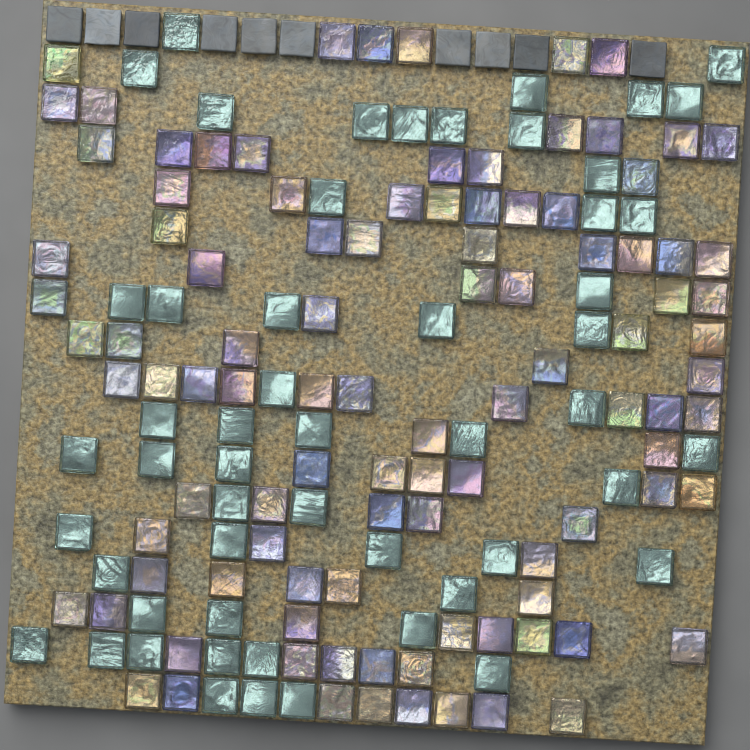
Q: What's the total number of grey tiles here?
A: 10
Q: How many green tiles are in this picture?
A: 53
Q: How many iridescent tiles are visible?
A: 101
